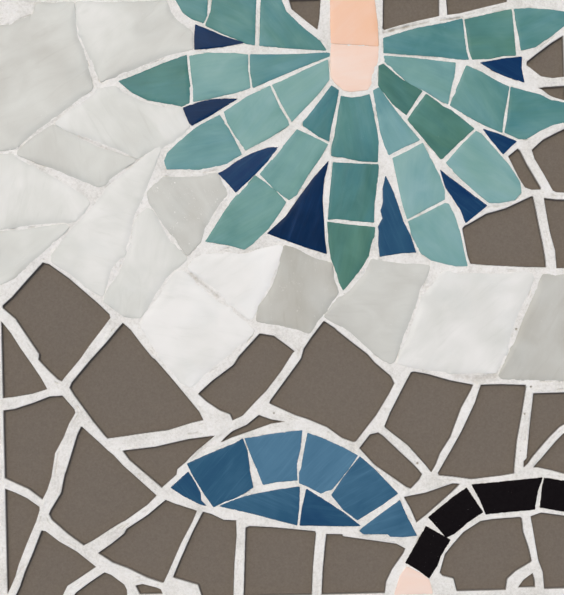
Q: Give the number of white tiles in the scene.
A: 15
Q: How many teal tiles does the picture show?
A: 27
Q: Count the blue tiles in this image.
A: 16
